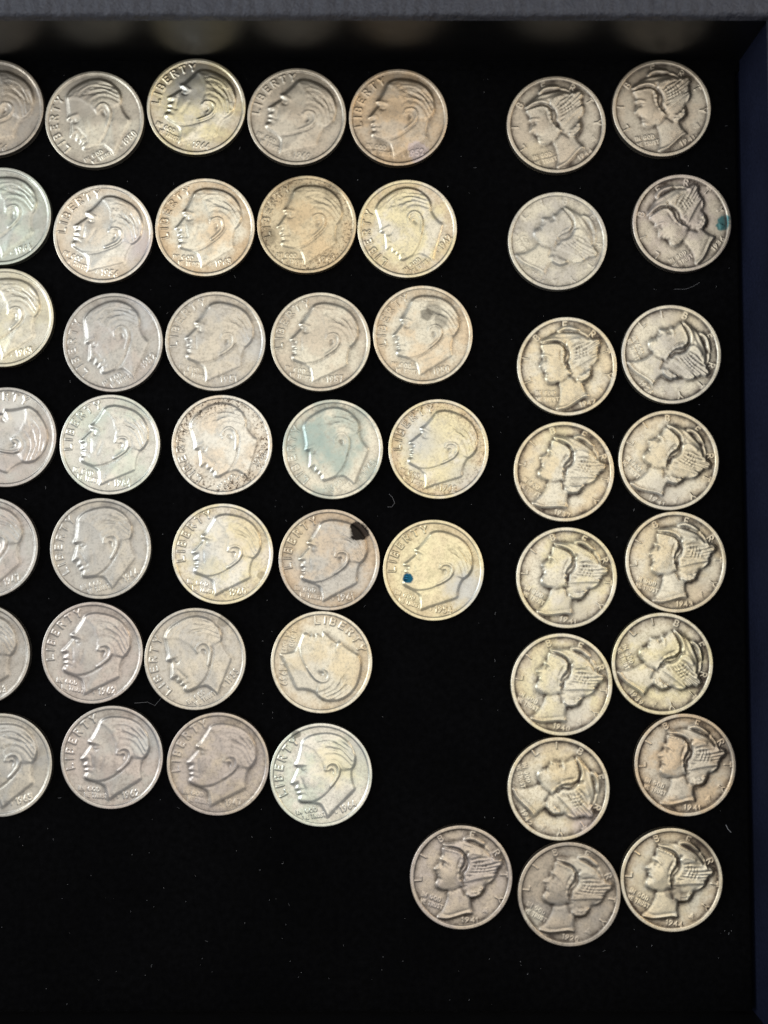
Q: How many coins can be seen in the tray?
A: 50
